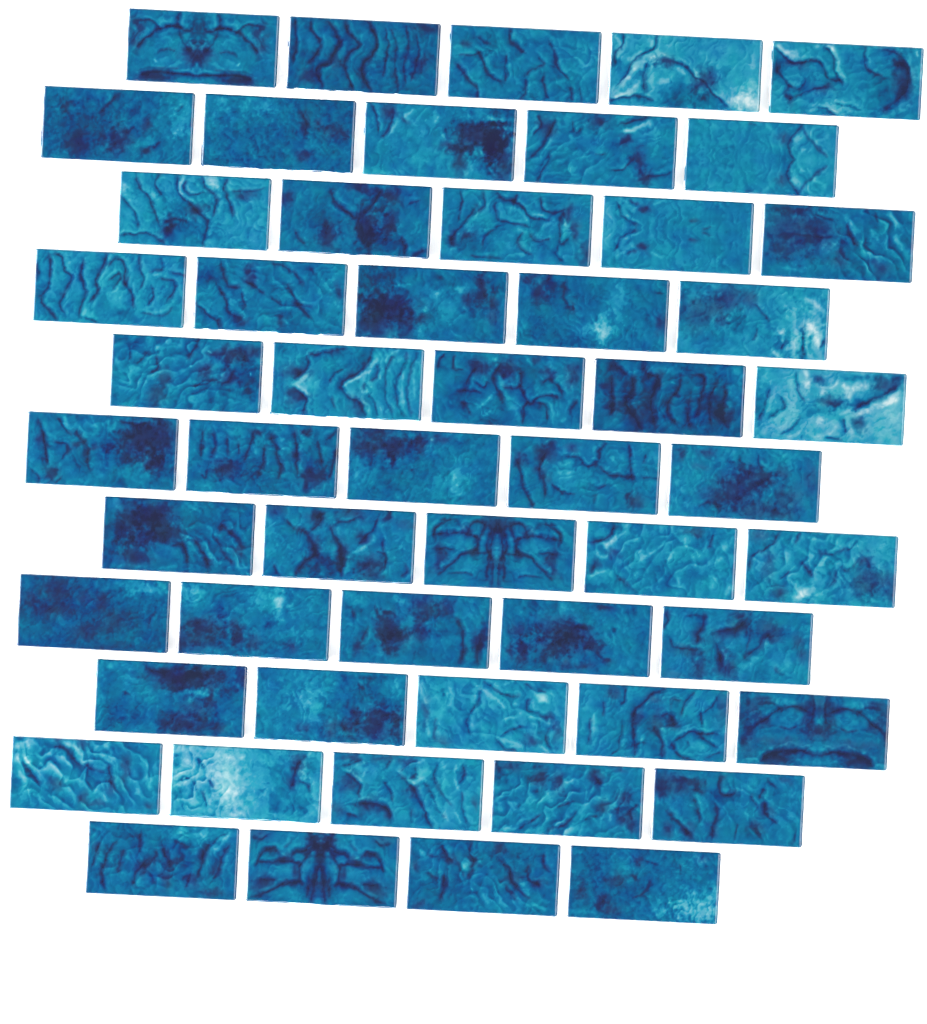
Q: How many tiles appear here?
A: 54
